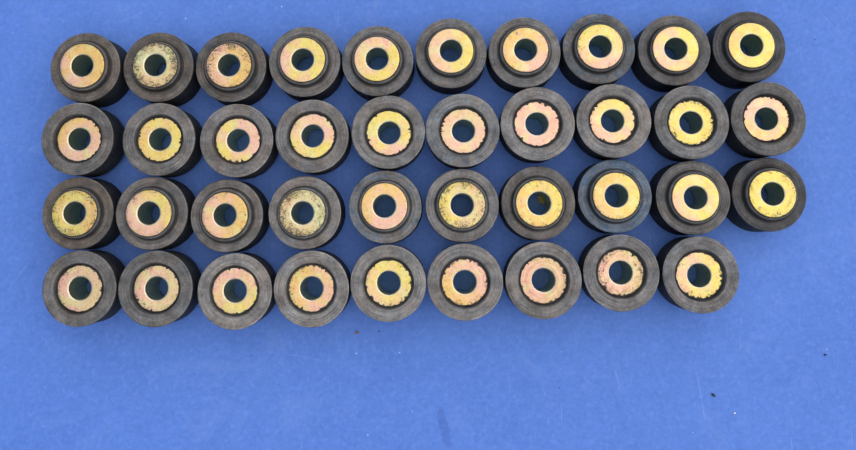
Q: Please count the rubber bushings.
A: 39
